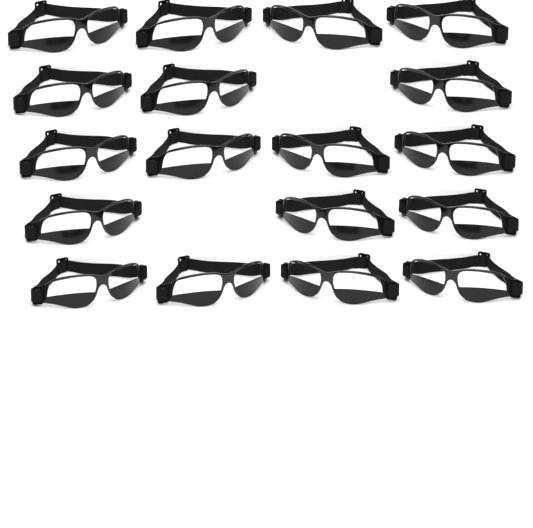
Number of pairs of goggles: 18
